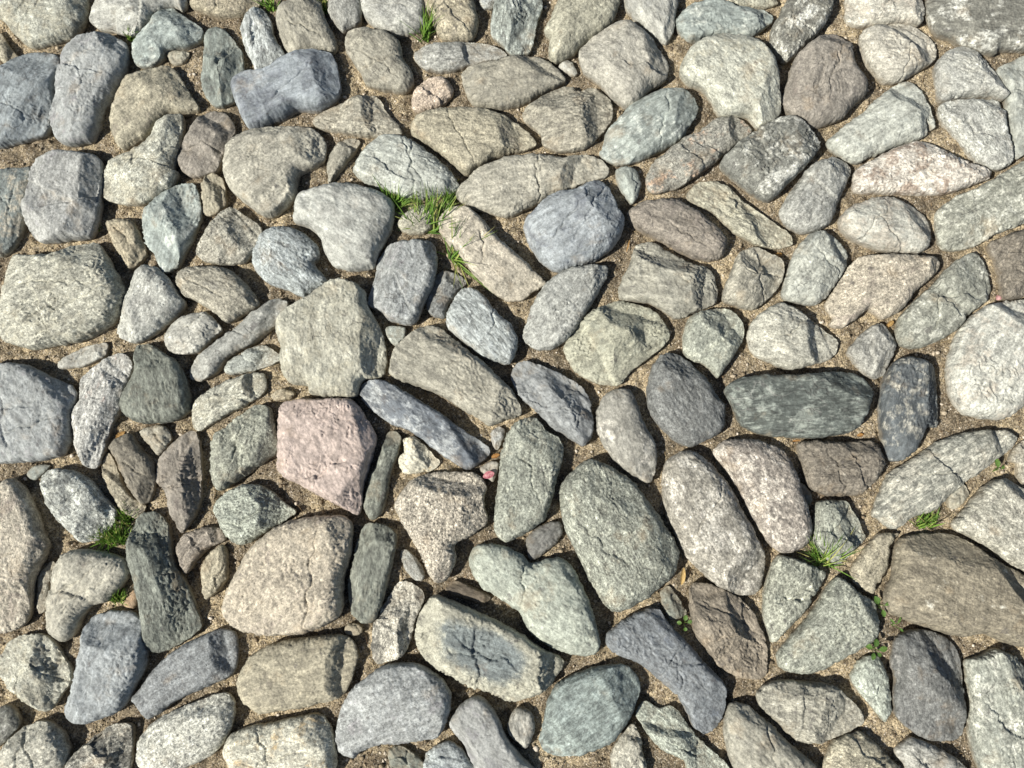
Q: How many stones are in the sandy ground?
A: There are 176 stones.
